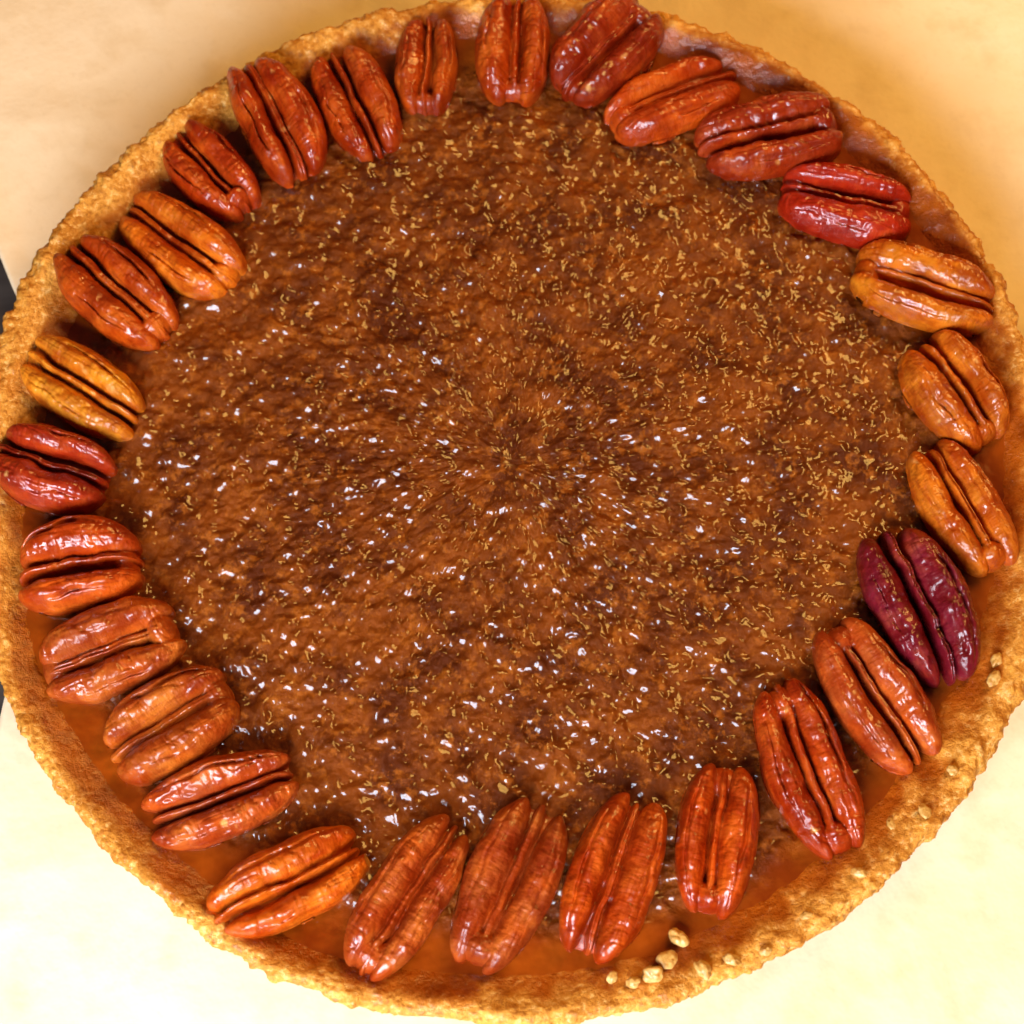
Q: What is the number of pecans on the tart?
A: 28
